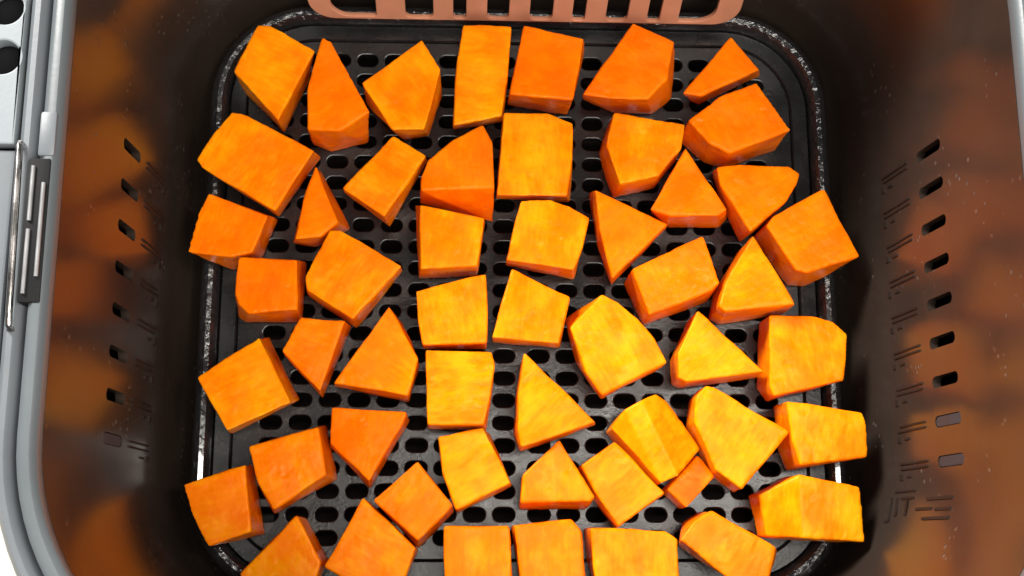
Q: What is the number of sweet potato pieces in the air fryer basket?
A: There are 53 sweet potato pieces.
